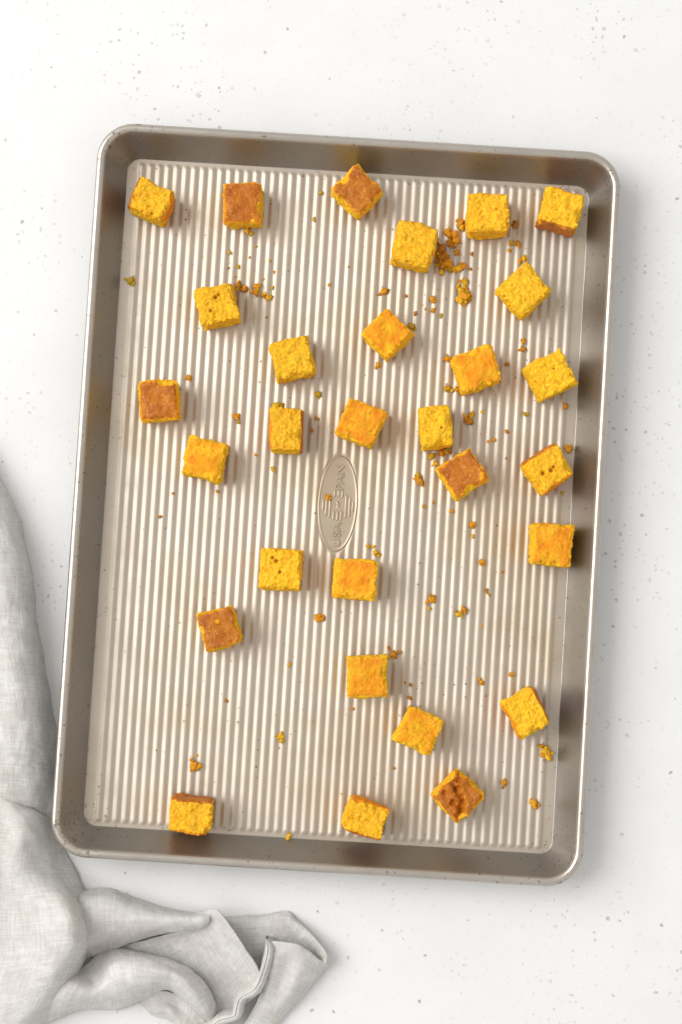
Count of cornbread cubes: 29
